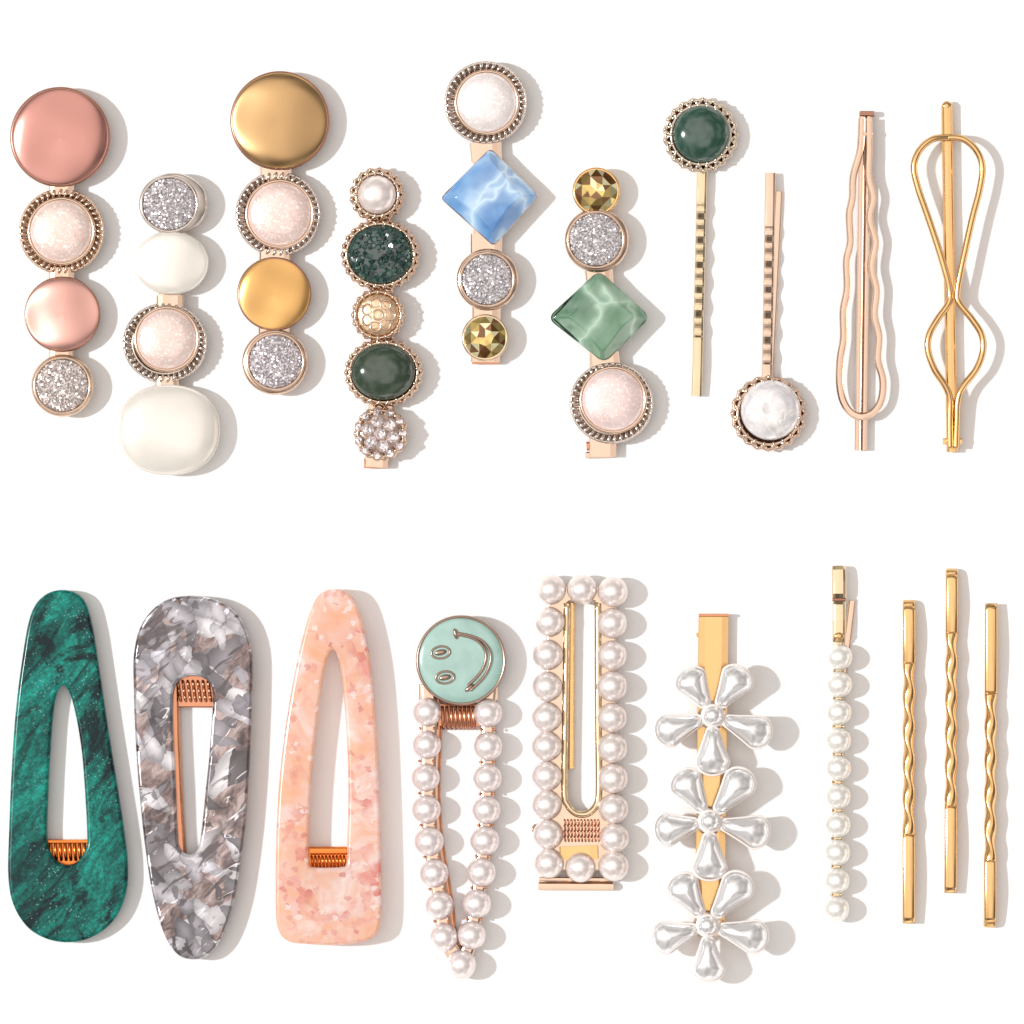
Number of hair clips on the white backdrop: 20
